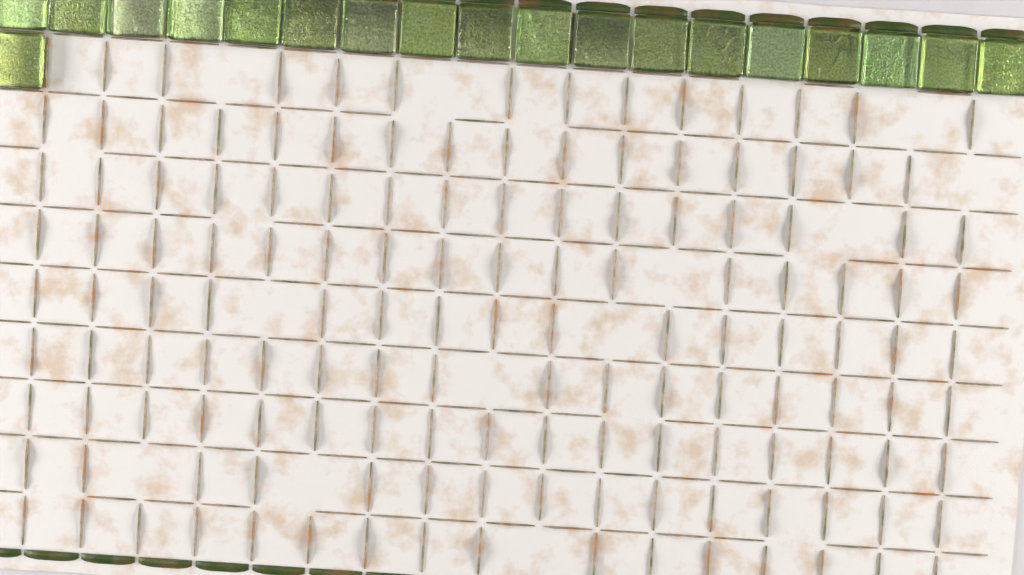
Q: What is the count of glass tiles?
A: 19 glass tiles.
